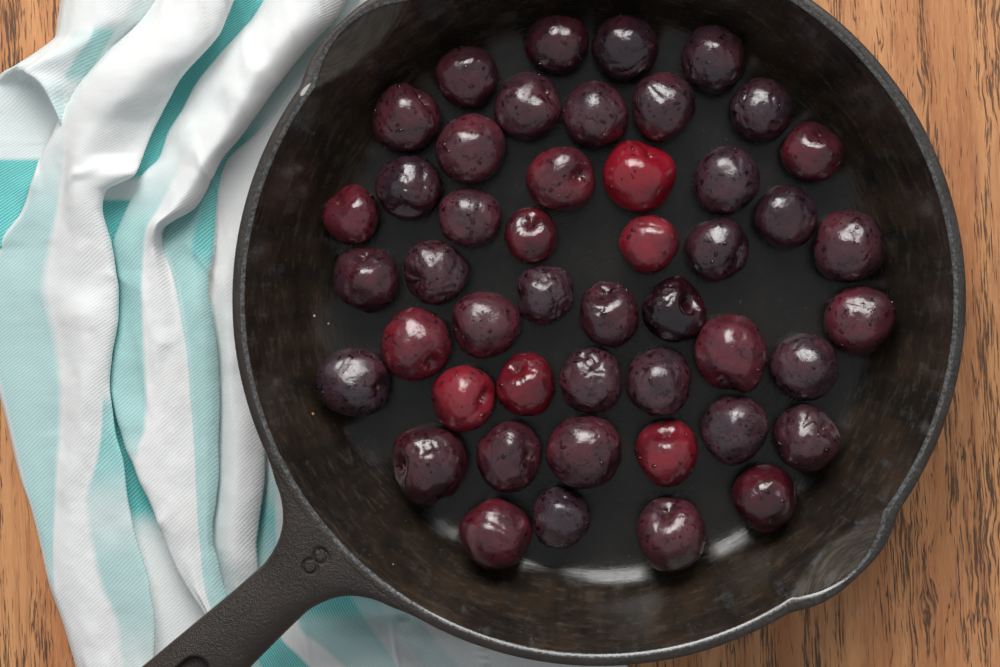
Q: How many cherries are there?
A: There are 47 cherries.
